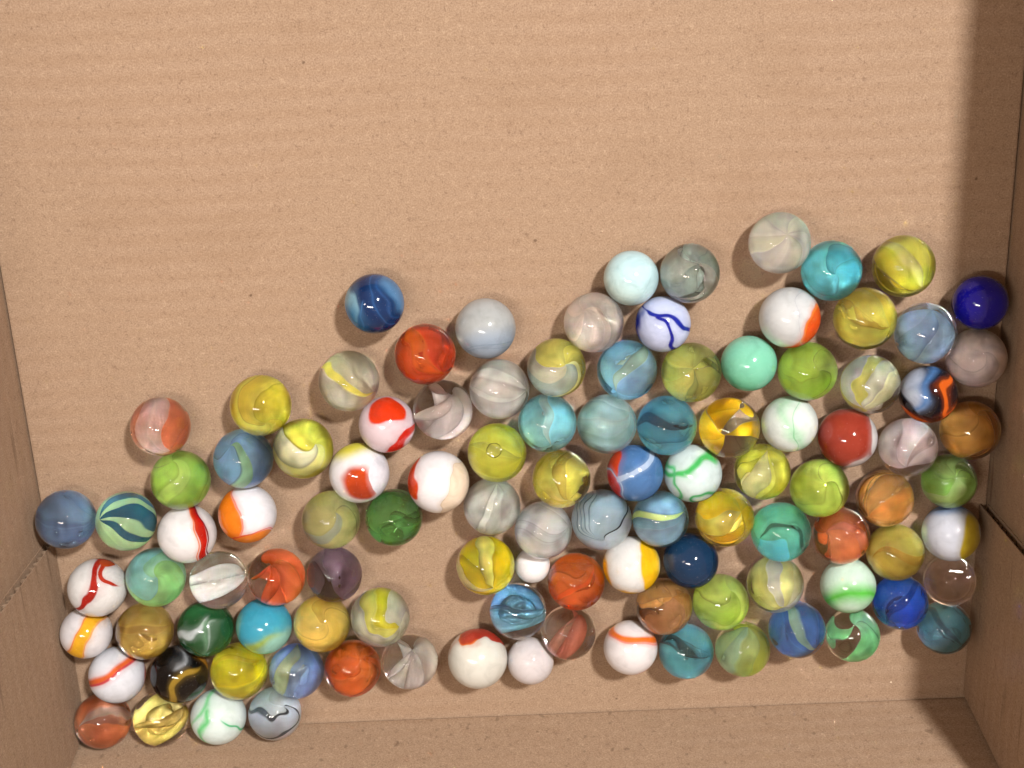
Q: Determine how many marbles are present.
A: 106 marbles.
